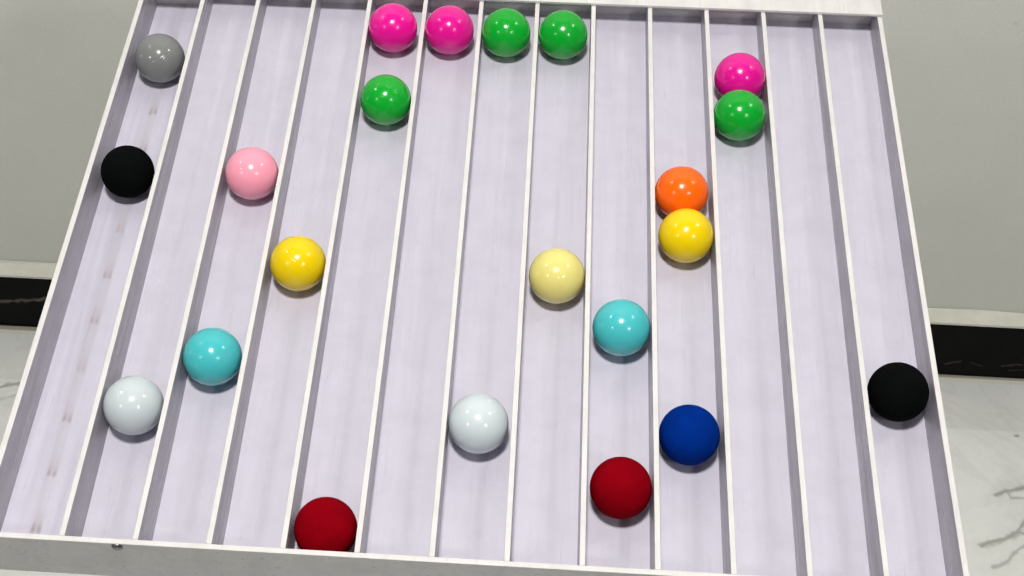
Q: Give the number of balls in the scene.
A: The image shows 22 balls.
